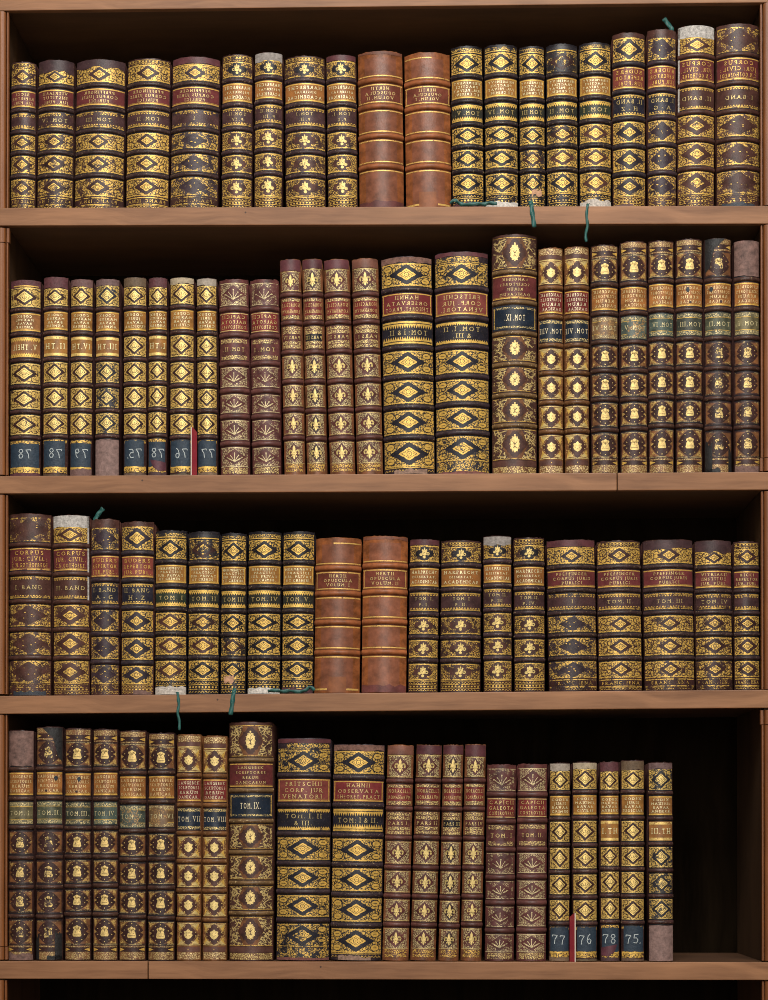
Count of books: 87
